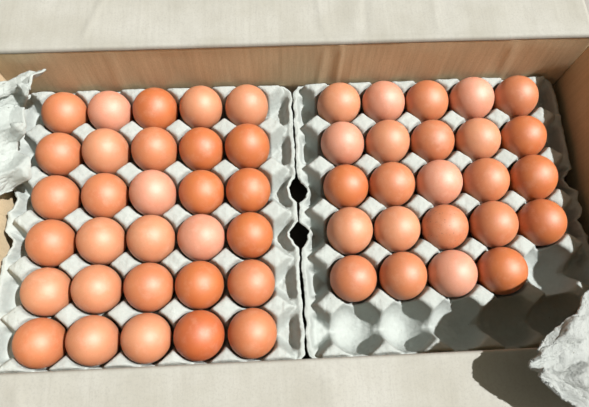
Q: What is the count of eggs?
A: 54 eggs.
